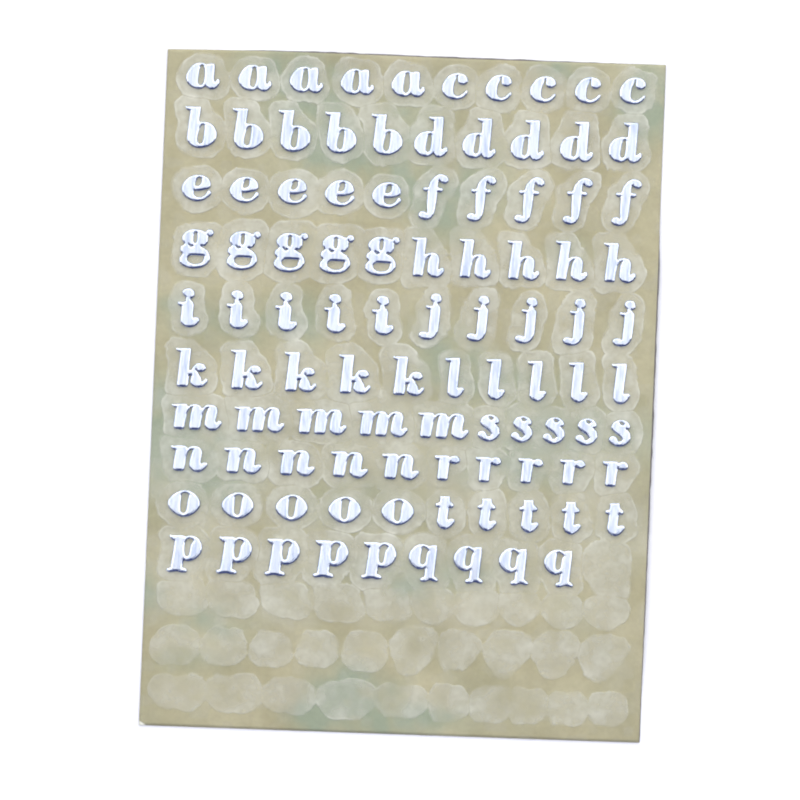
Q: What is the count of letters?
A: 99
